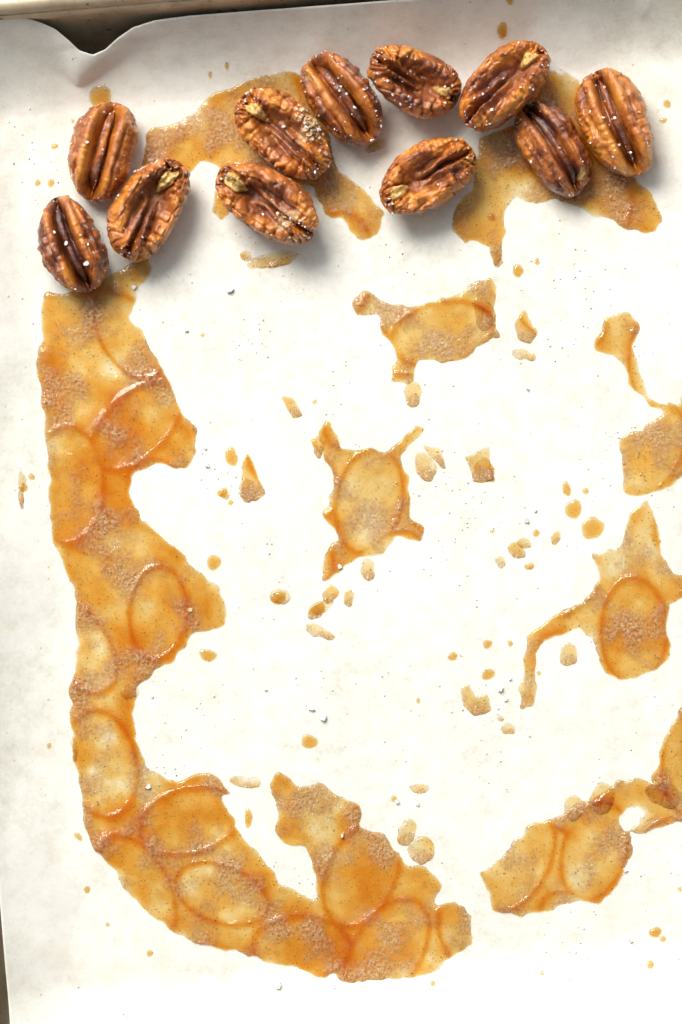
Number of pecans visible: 11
